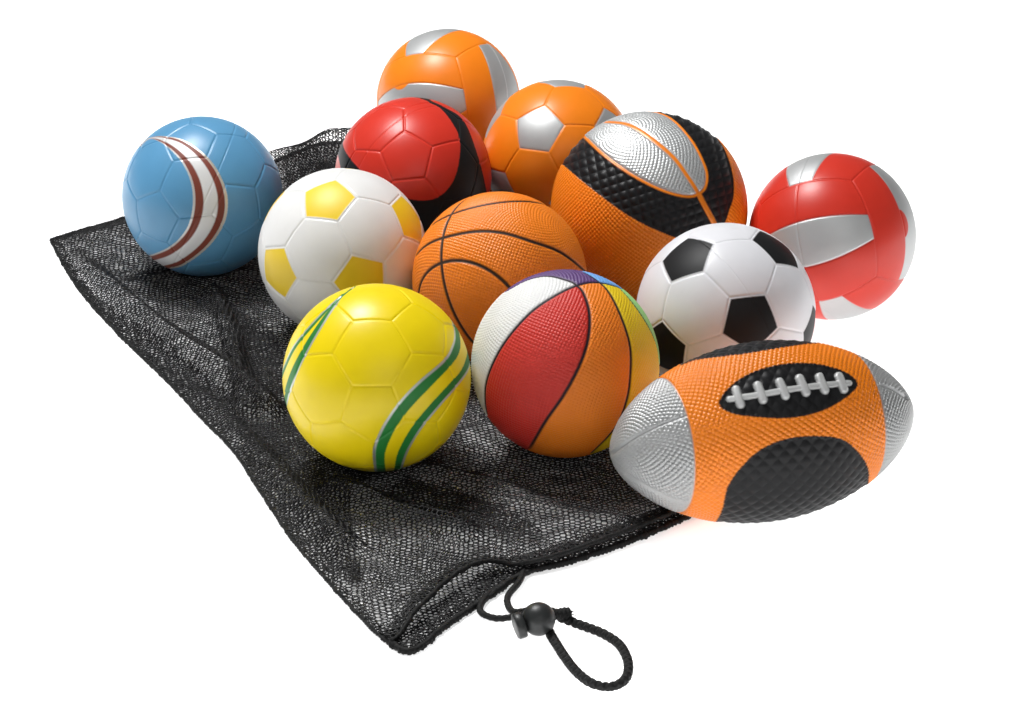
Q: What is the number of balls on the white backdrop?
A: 12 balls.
